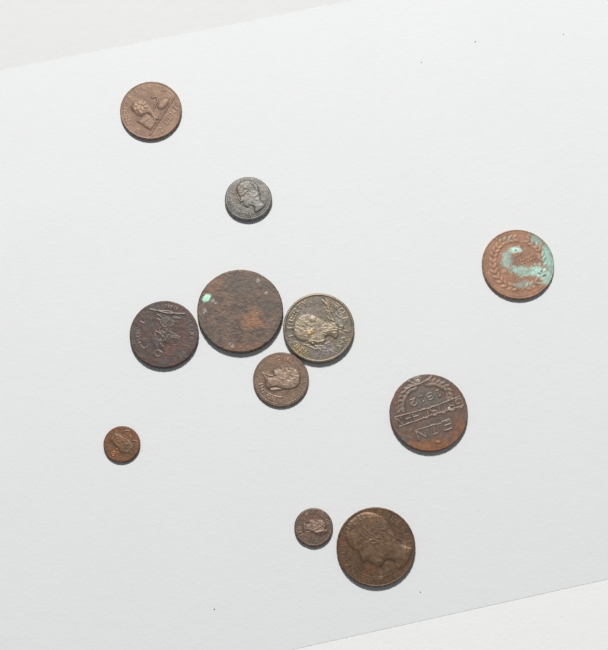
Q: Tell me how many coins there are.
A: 11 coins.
